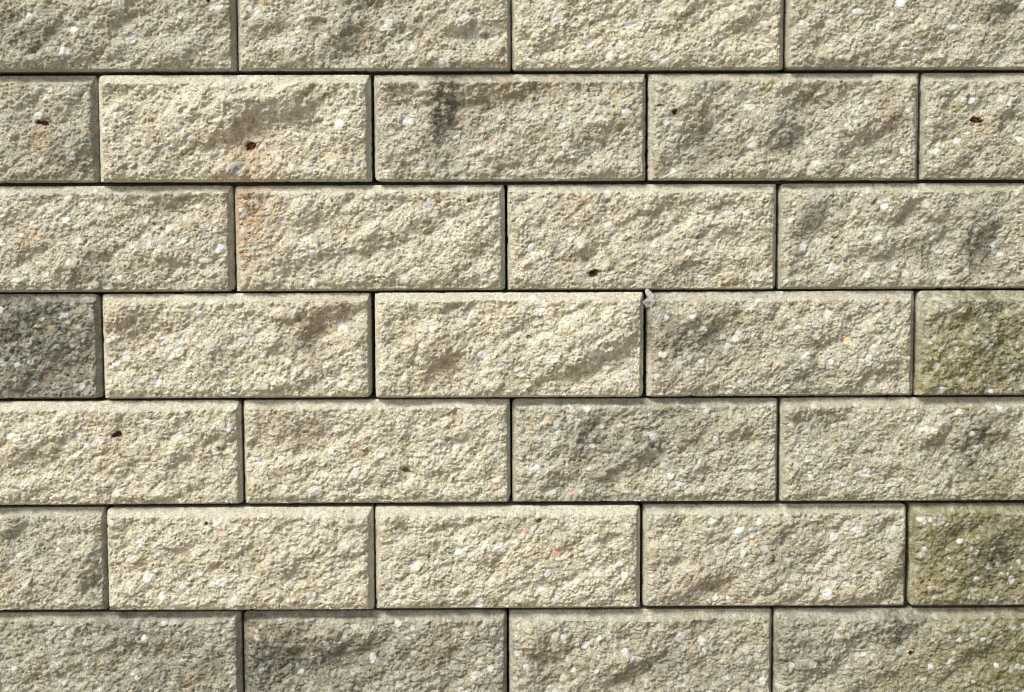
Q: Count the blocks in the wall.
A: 31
